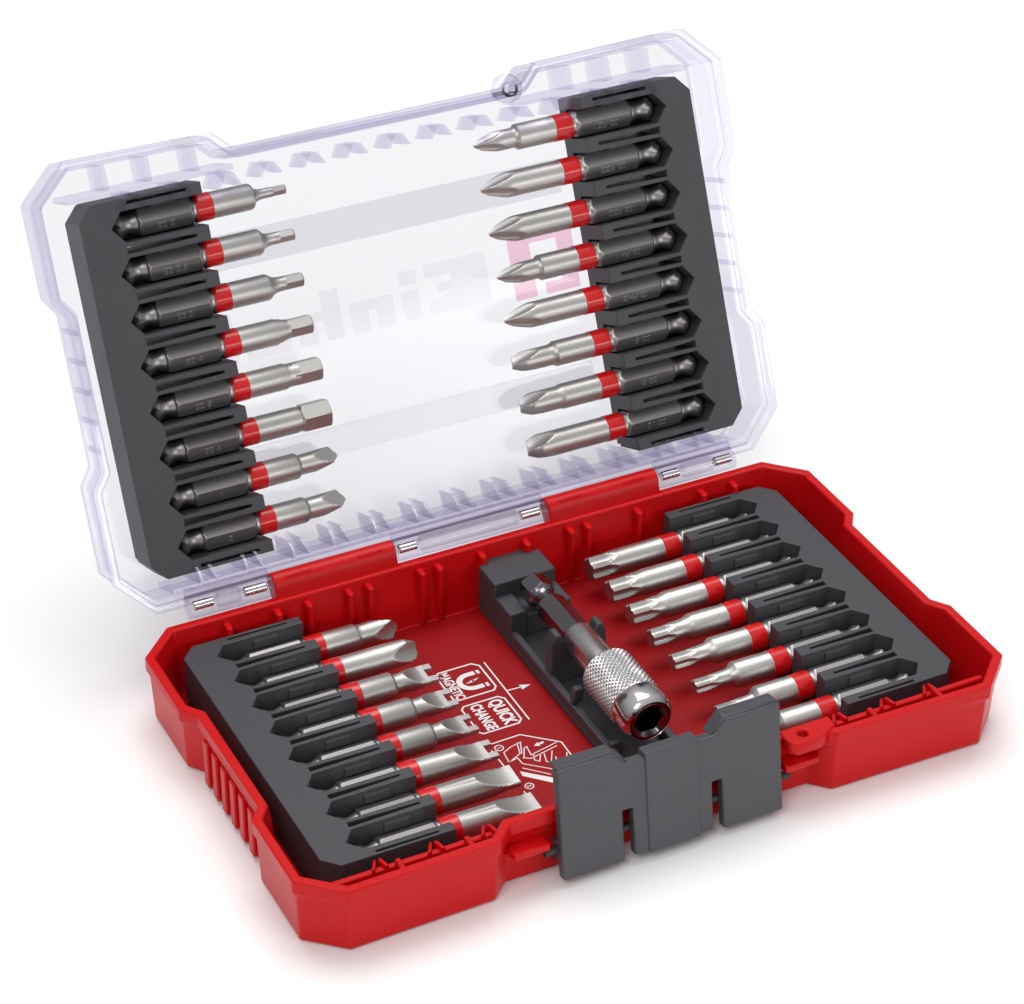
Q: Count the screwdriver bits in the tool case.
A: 32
